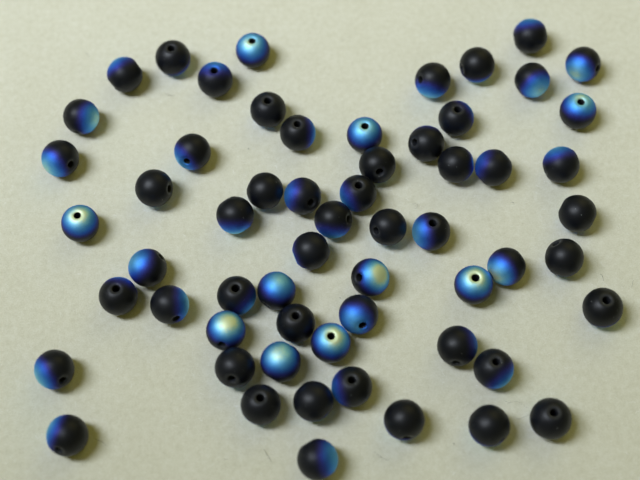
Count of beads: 60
